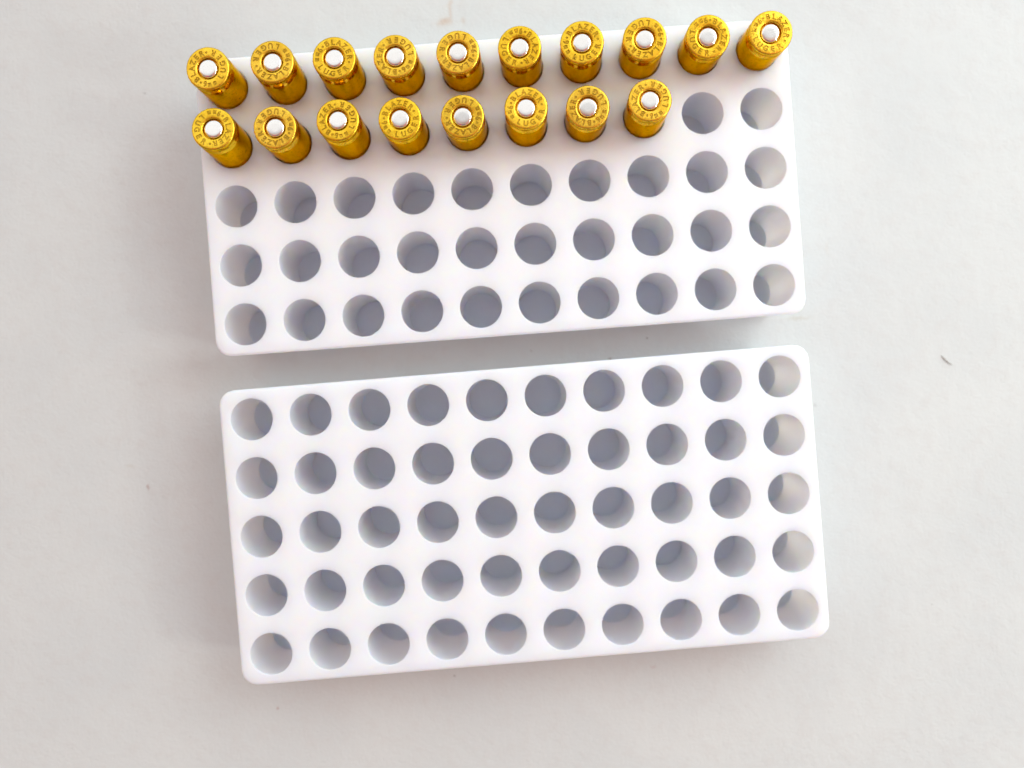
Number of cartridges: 18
